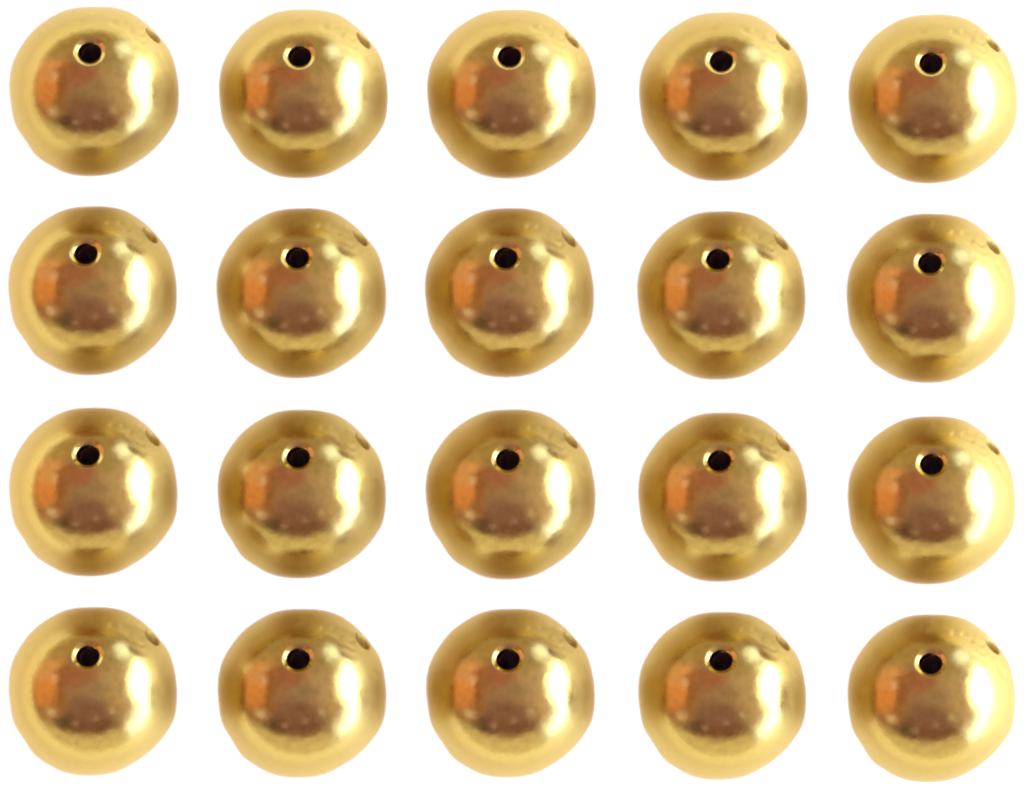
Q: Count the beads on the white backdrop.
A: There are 20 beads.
